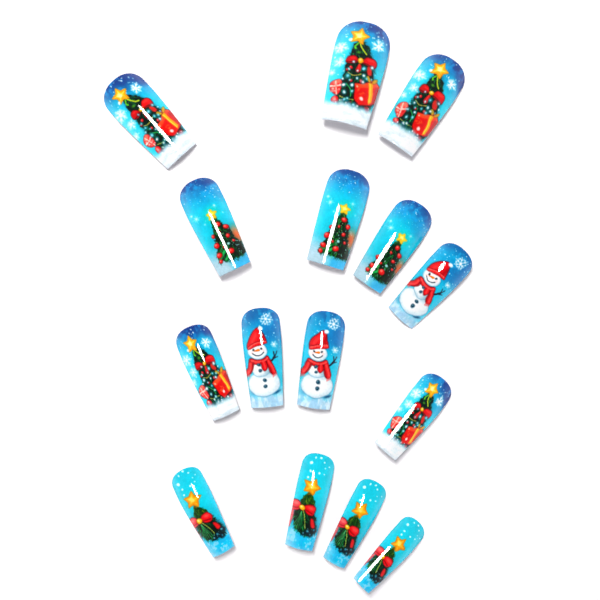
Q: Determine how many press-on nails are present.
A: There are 15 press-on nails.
